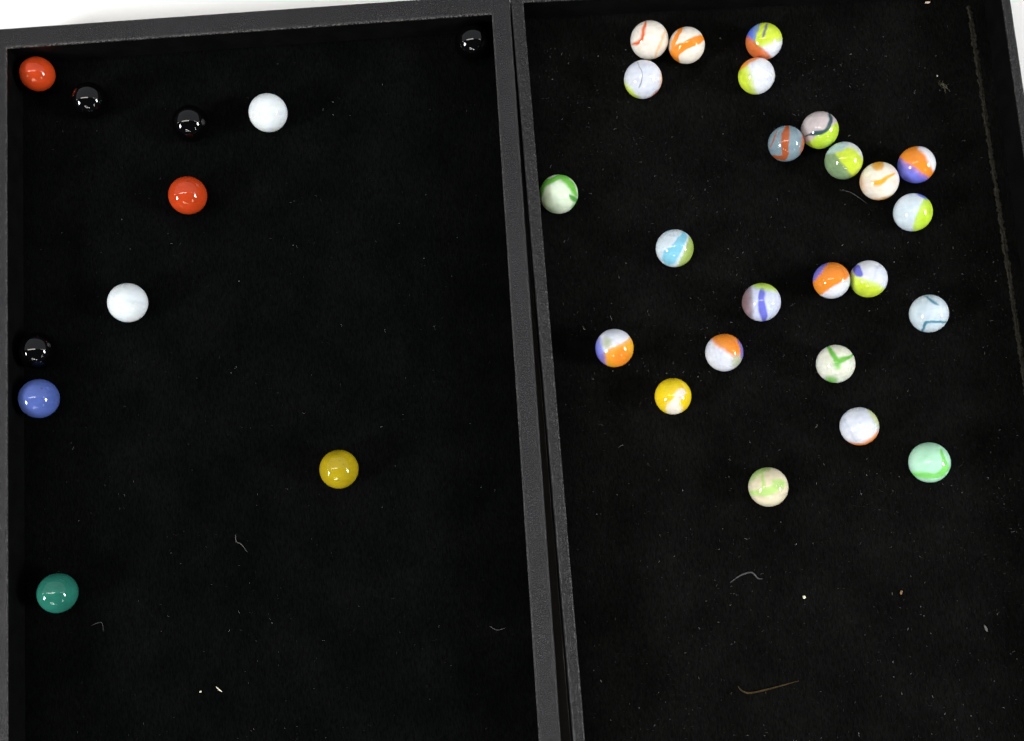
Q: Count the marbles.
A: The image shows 35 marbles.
